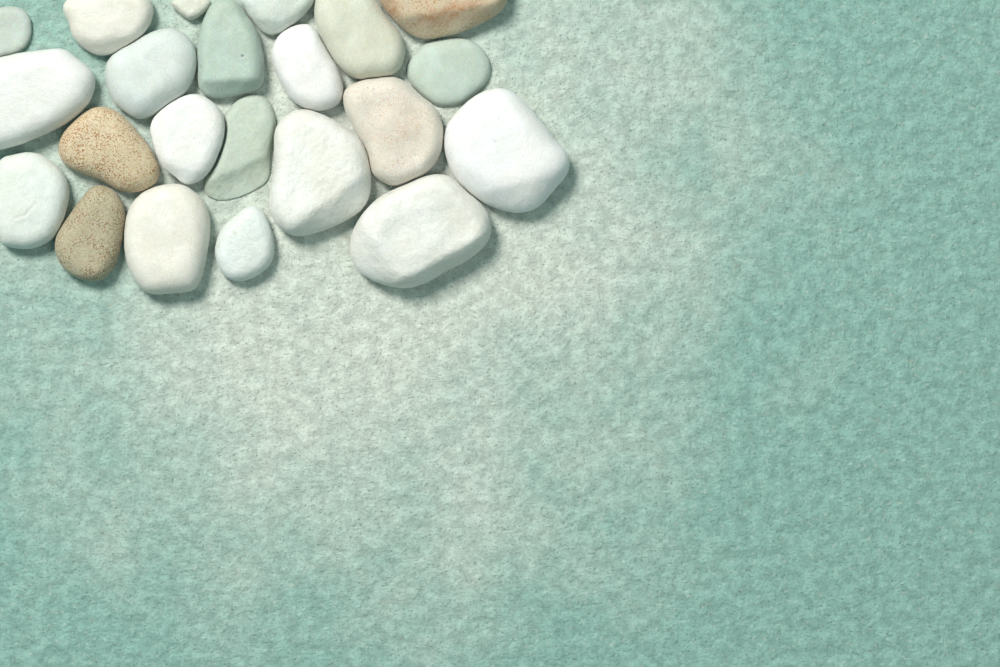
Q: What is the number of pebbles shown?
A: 22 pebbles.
